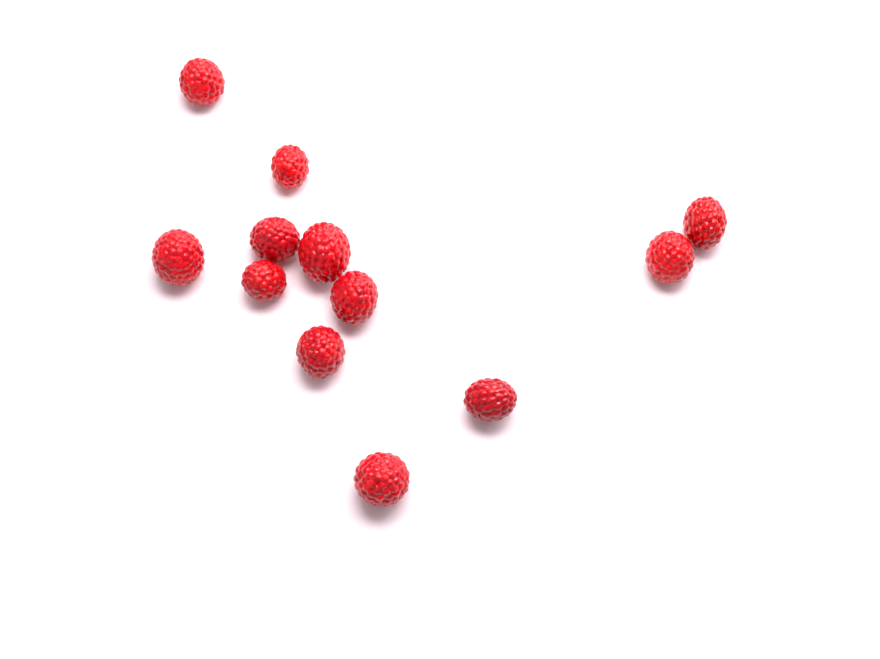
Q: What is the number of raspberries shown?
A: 12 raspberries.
